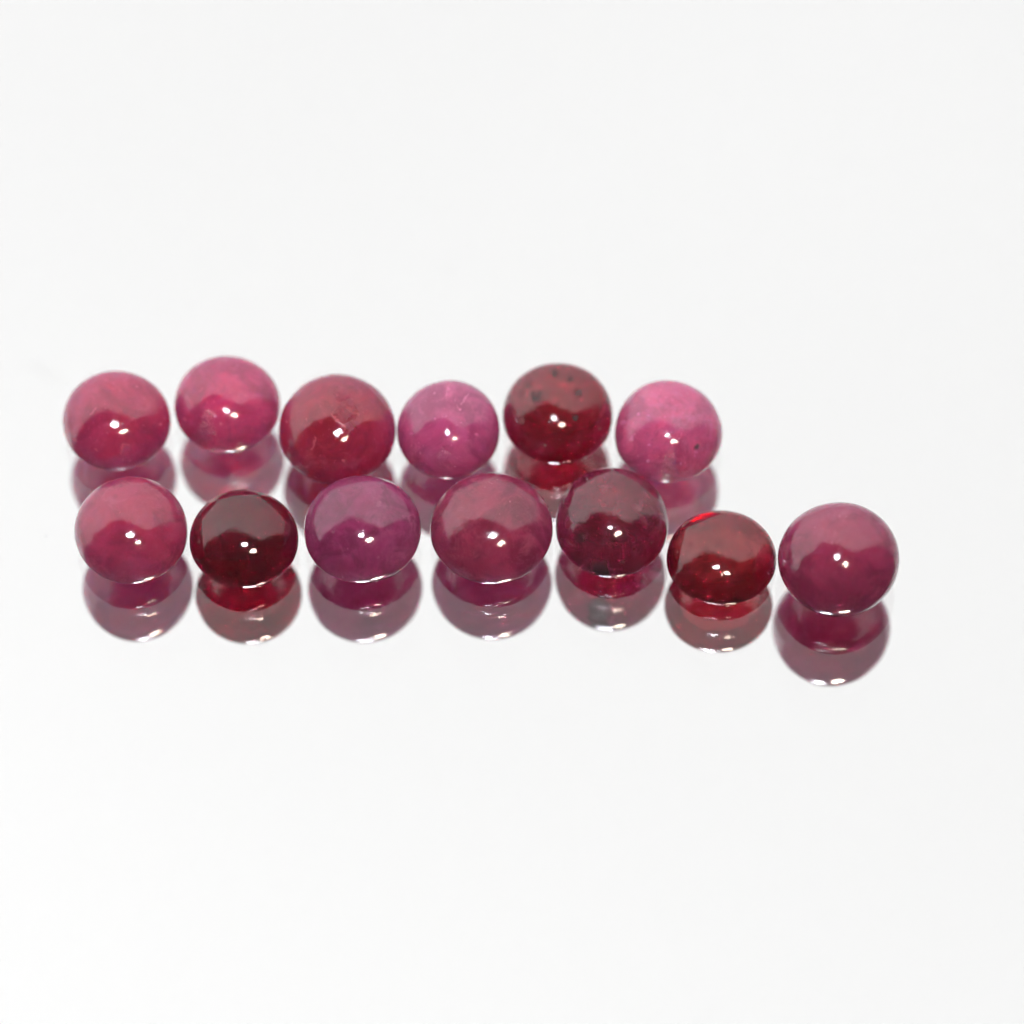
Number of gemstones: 13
